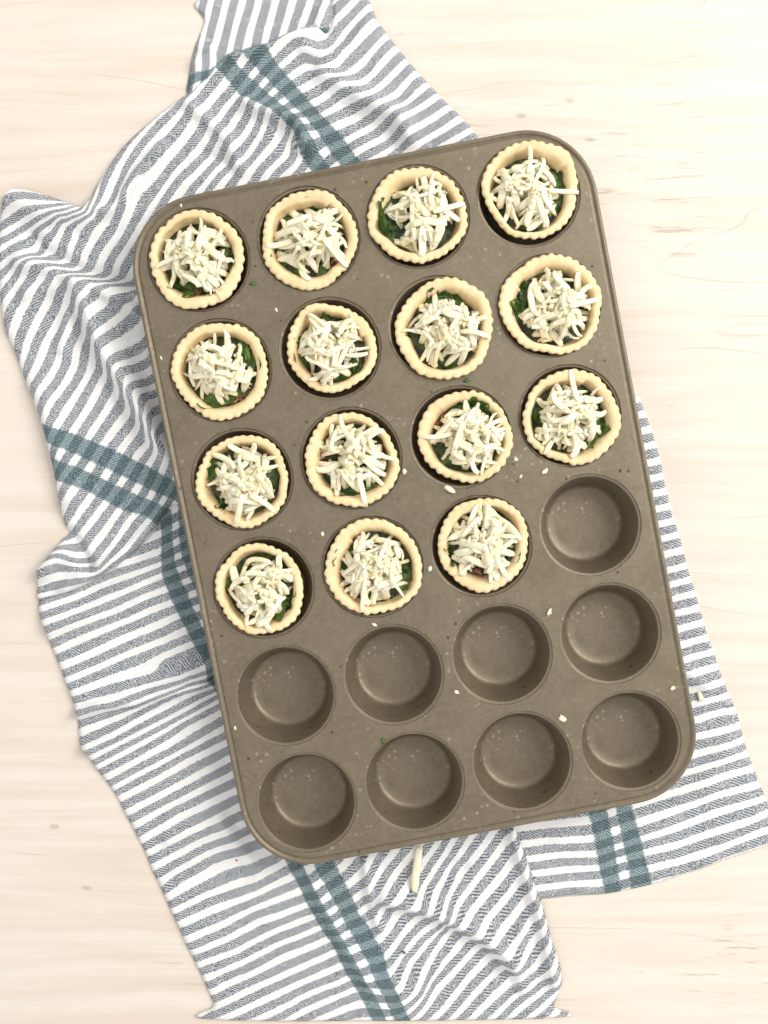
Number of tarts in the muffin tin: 15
